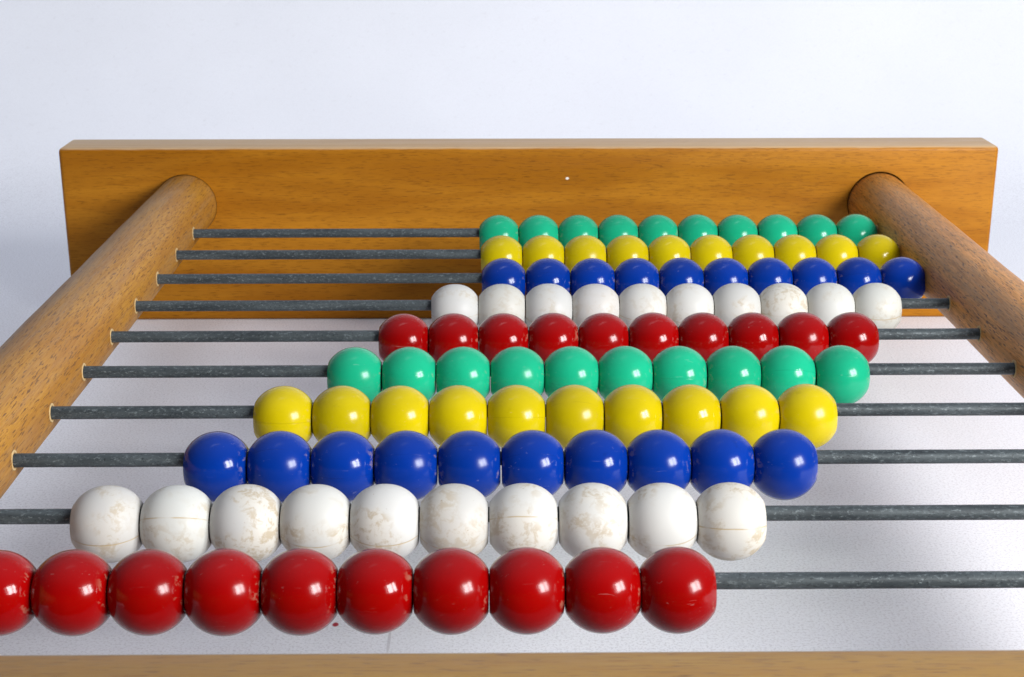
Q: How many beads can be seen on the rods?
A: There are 100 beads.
